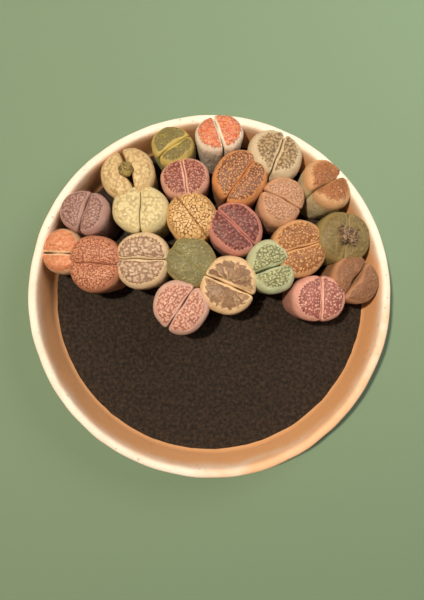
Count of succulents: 23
